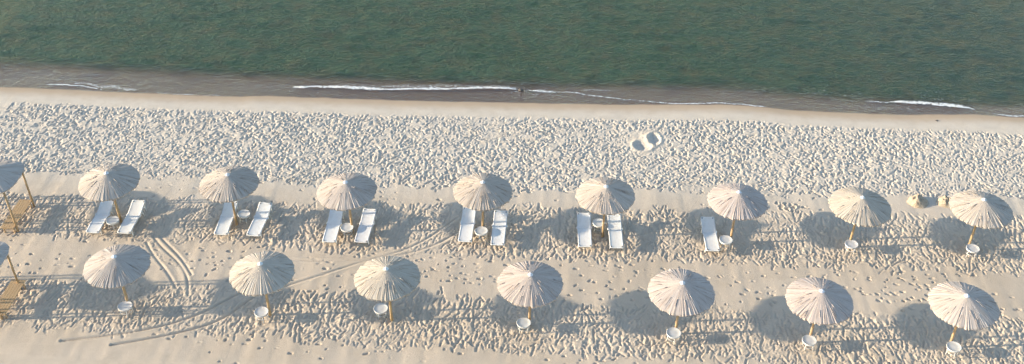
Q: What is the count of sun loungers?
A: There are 11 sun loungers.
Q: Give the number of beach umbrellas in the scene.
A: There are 15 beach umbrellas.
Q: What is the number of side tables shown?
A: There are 15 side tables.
